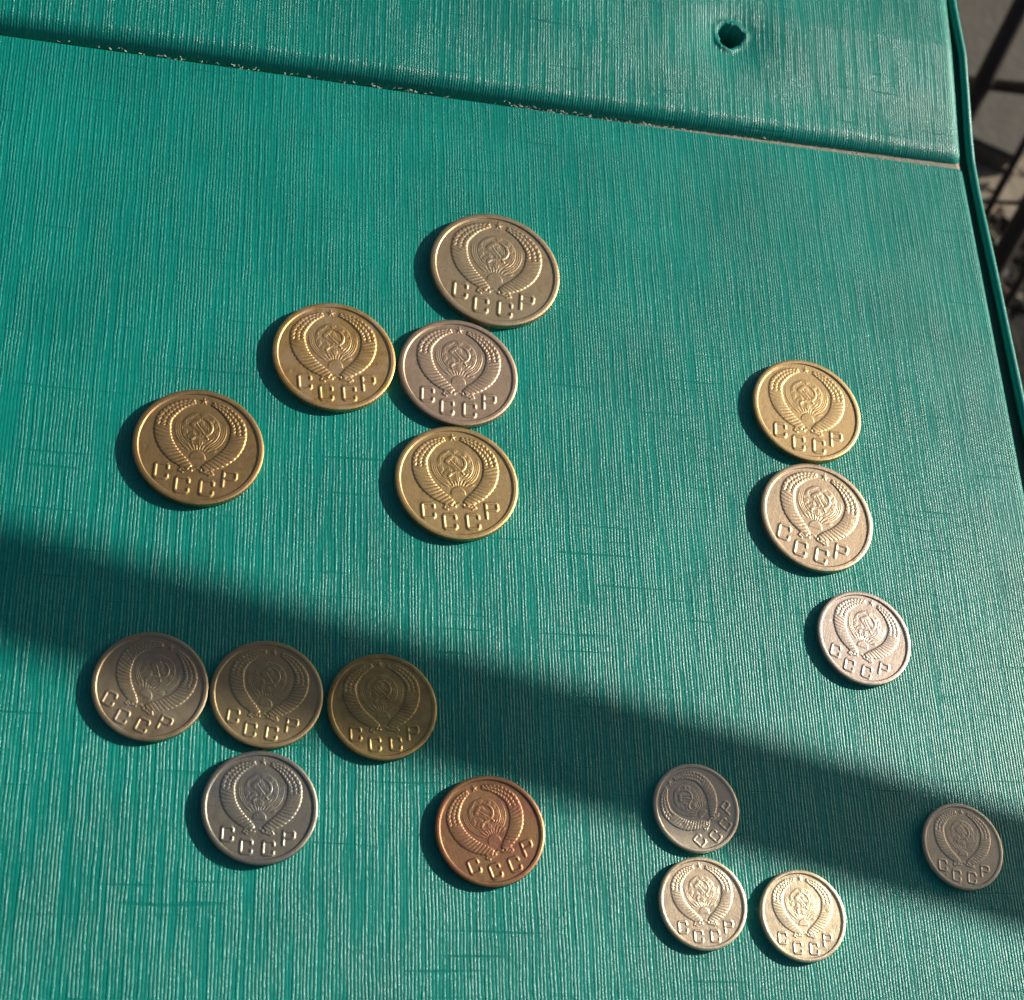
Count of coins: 17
